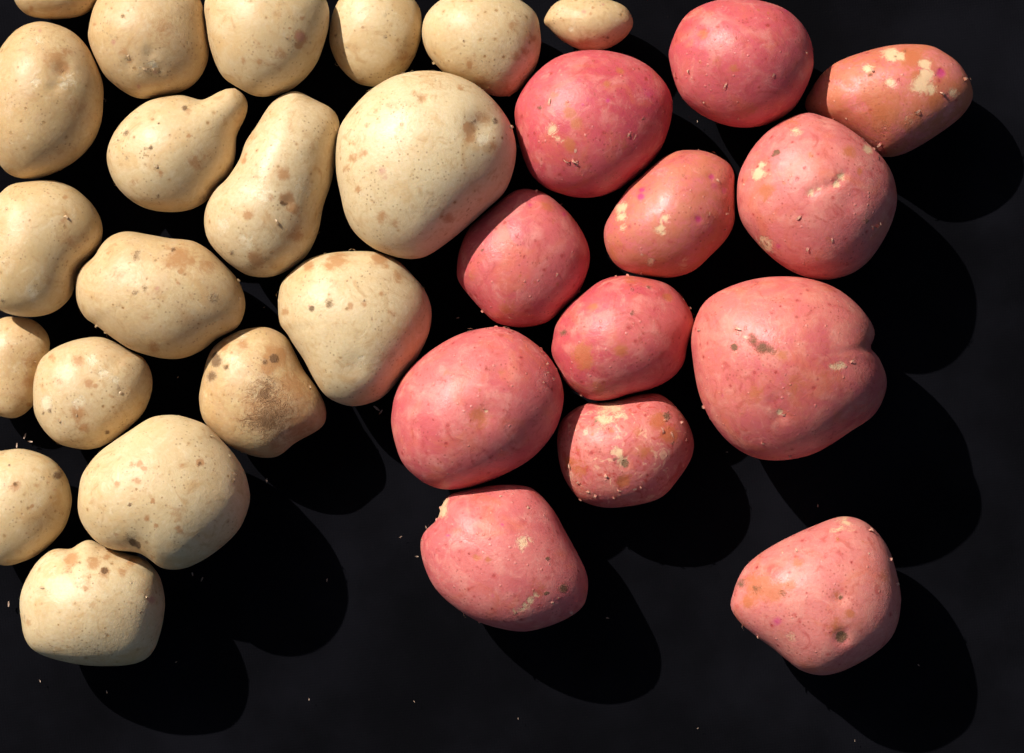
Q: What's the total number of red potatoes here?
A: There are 12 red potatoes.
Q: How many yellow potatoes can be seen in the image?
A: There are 19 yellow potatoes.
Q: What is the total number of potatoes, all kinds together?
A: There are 31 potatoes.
